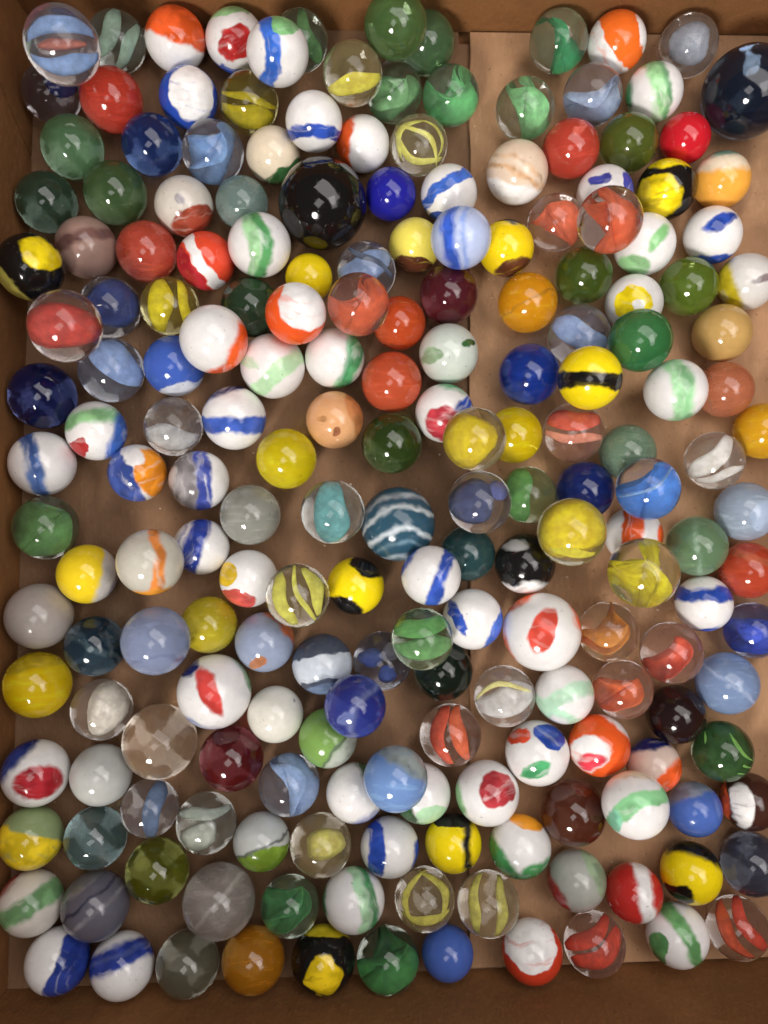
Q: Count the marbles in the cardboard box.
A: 200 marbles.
